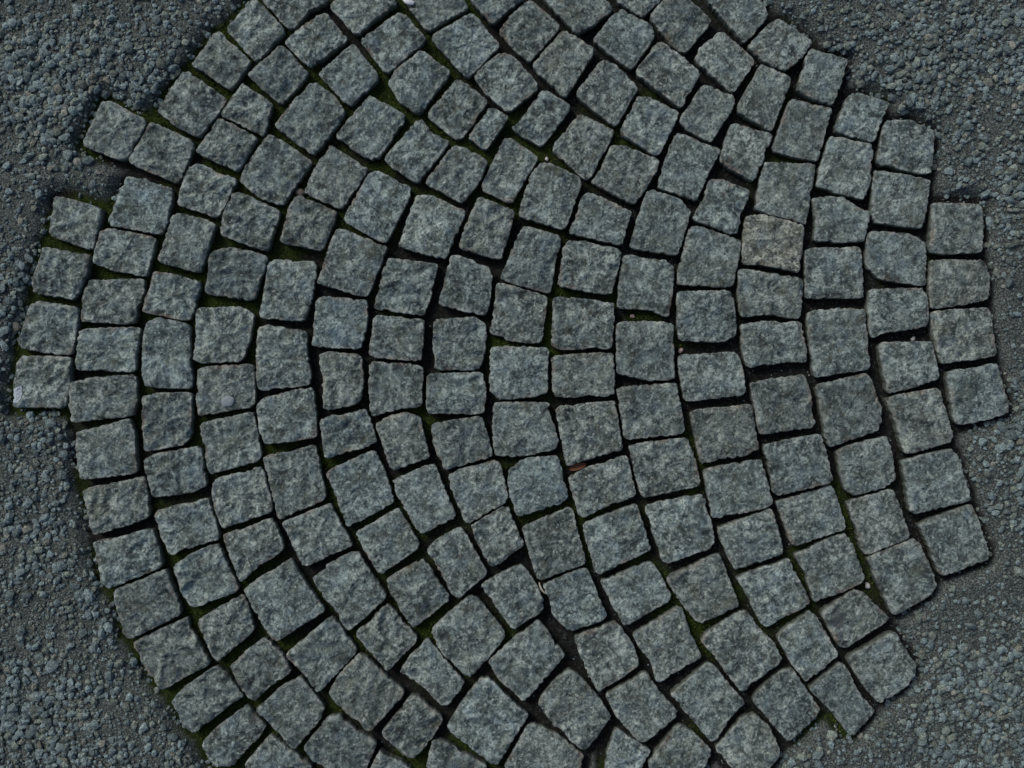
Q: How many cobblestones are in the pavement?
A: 200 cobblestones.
